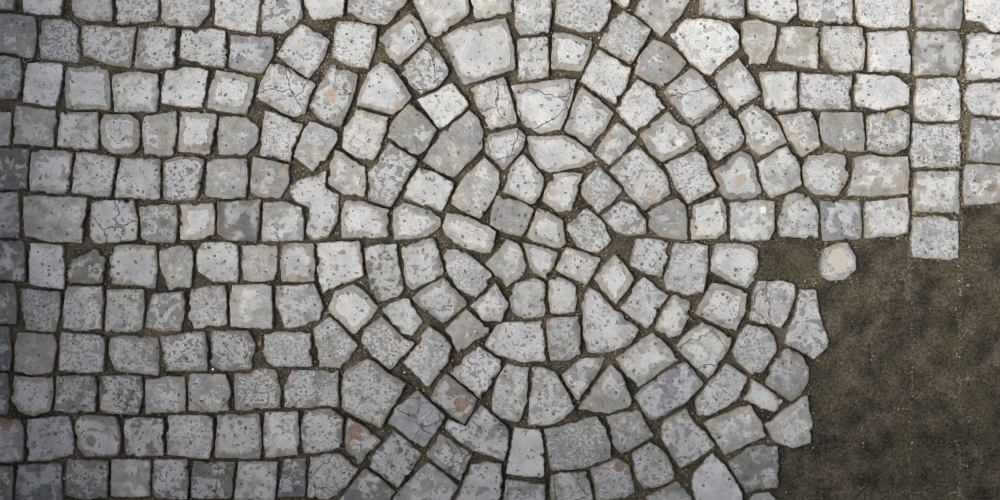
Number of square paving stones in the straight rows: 117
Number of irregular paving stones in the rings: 129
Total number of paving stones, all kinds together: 246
